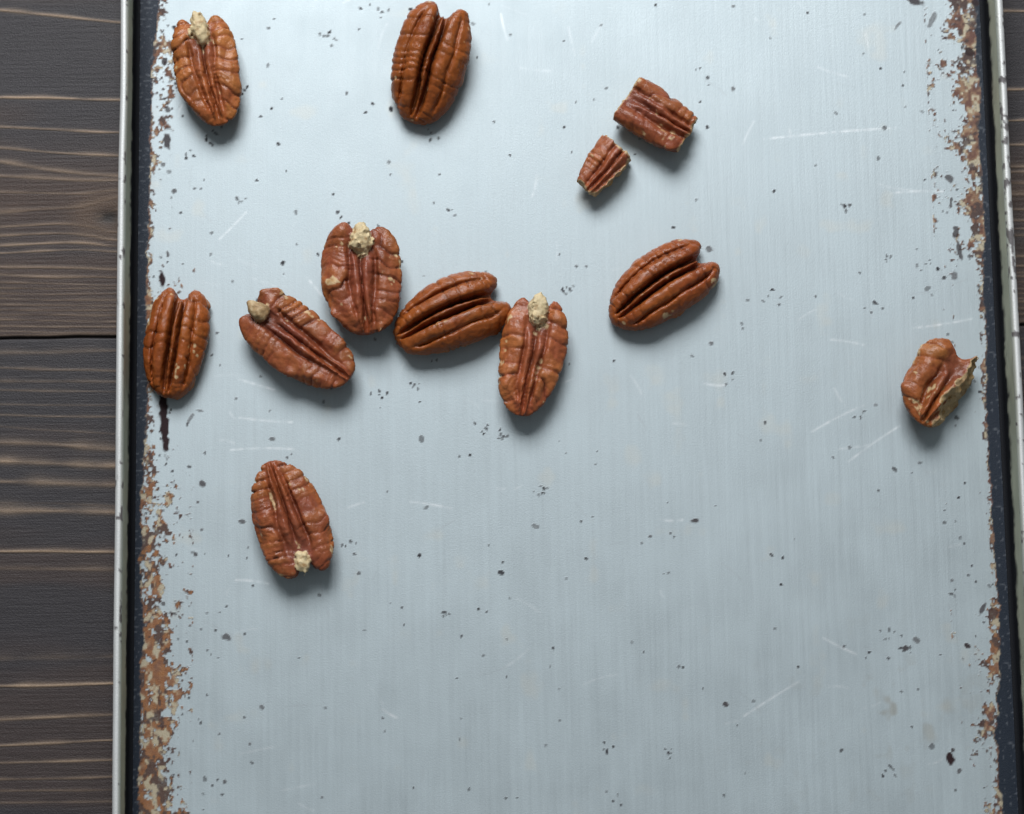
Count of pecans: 12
